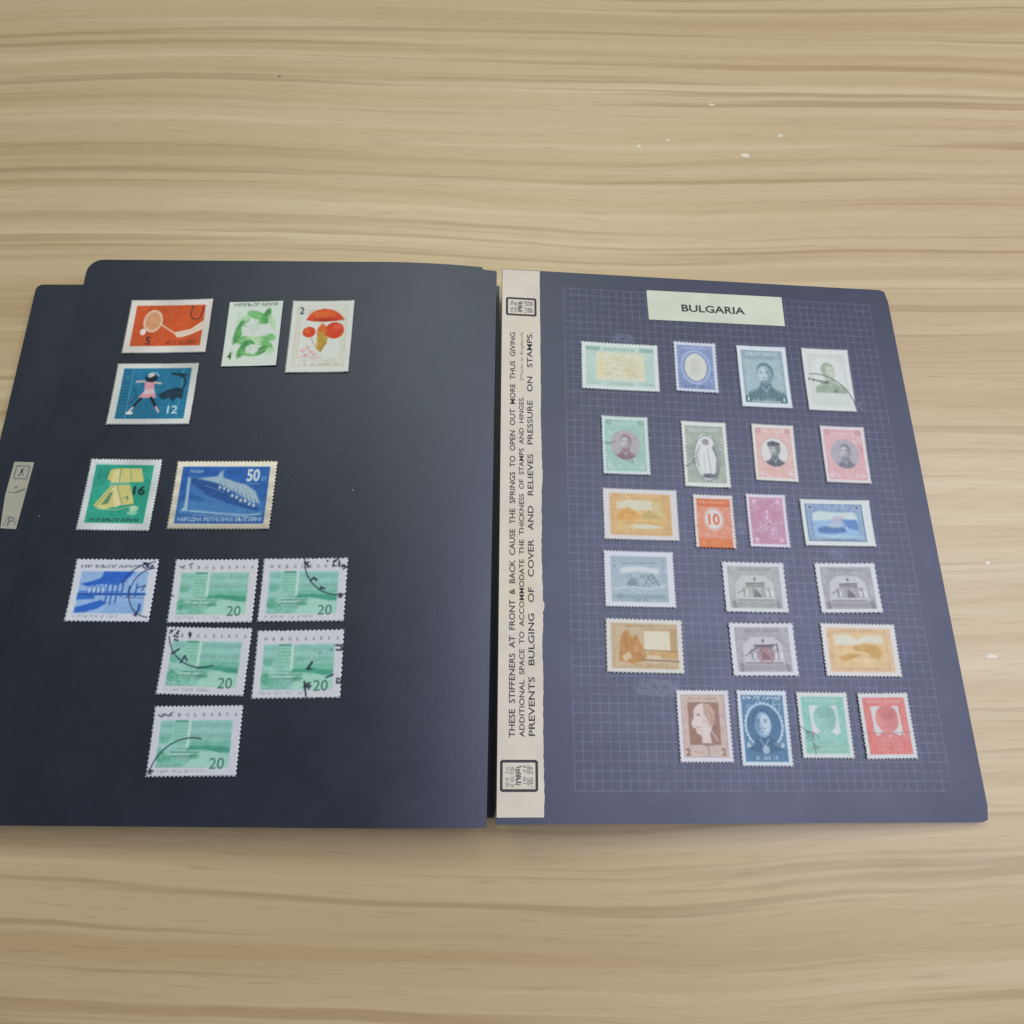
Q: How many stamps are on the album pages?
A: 34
